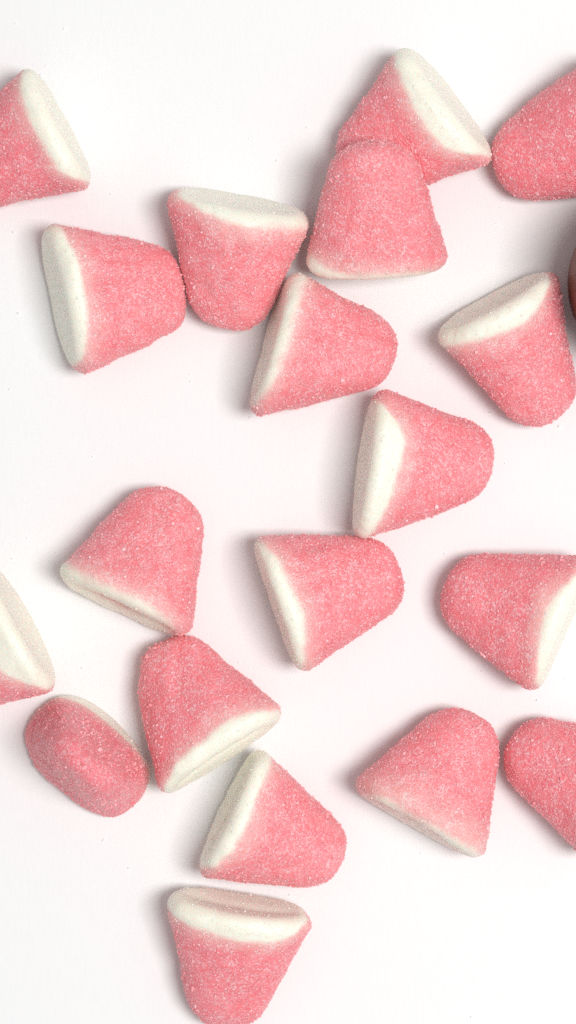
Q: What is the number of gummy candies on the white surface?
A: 19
